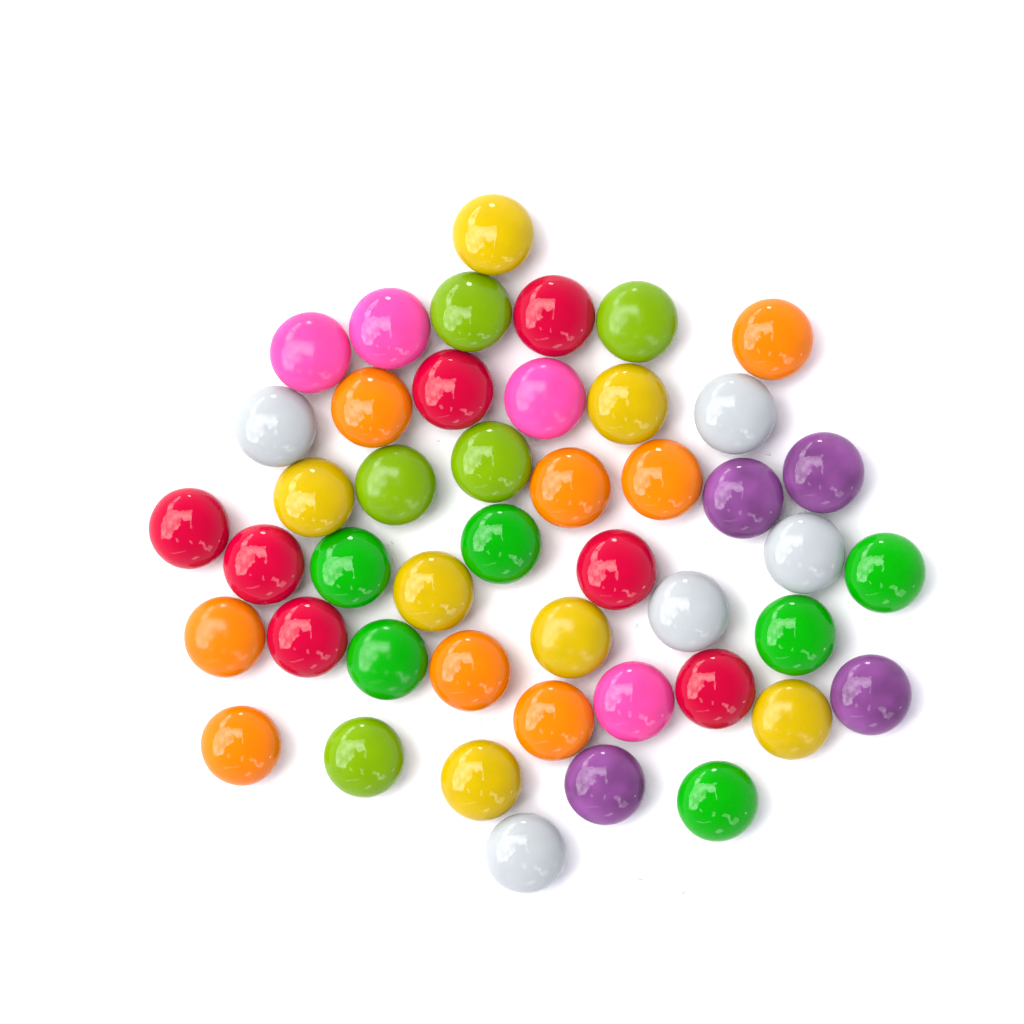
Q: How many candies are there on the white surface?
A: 46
